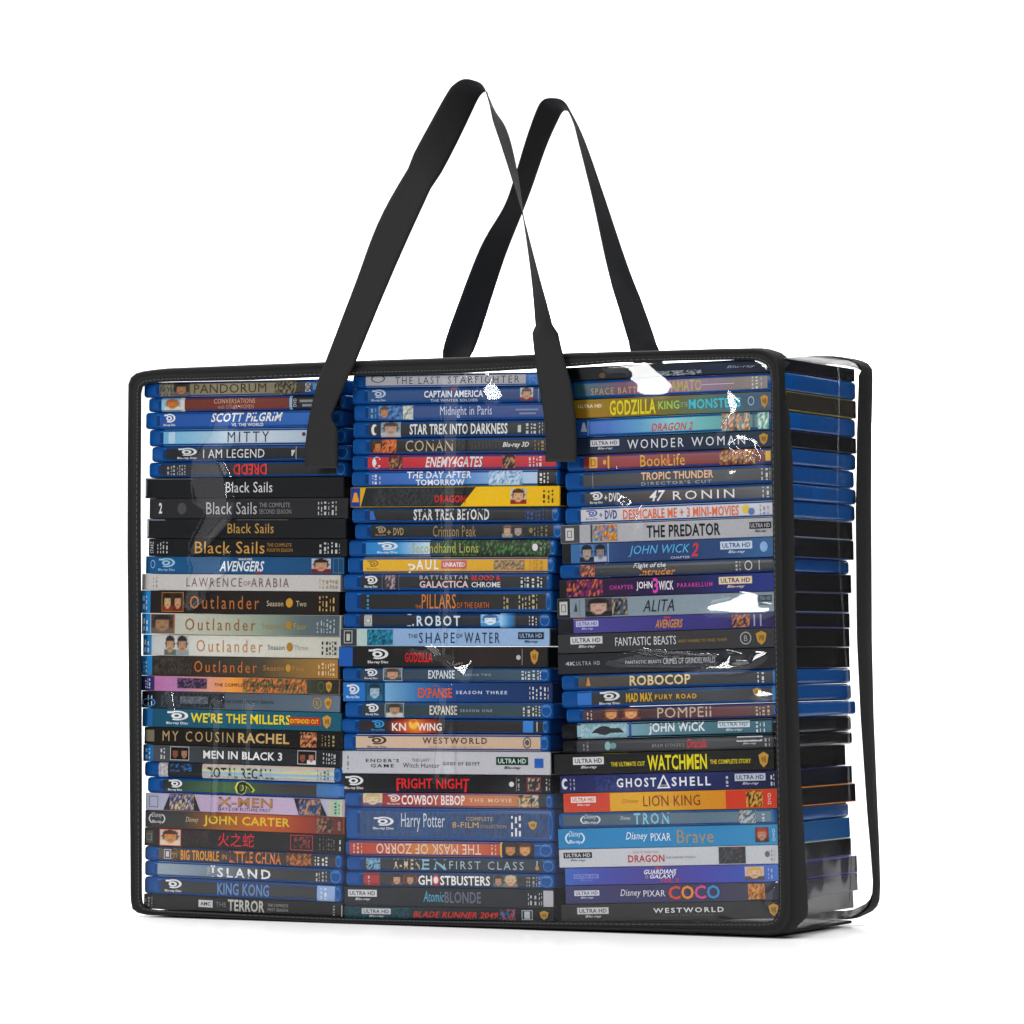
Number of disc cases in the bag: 92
